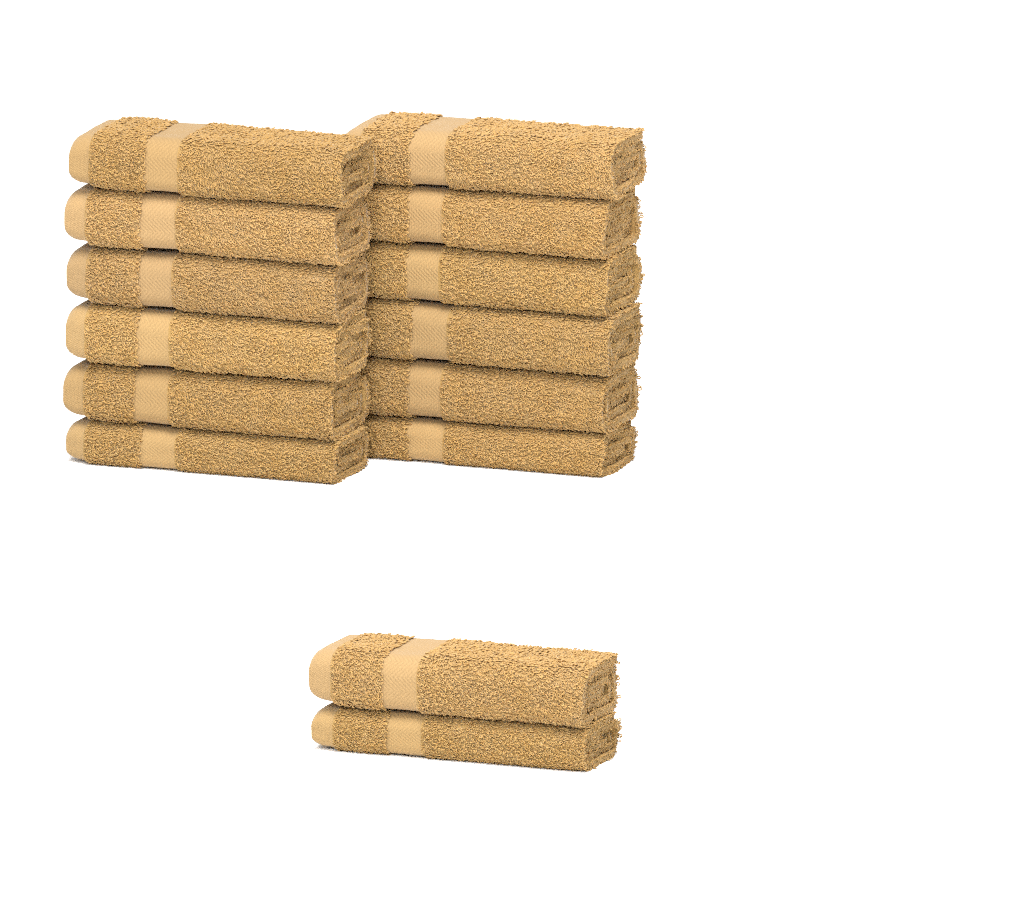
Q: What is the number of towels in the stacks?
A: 14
